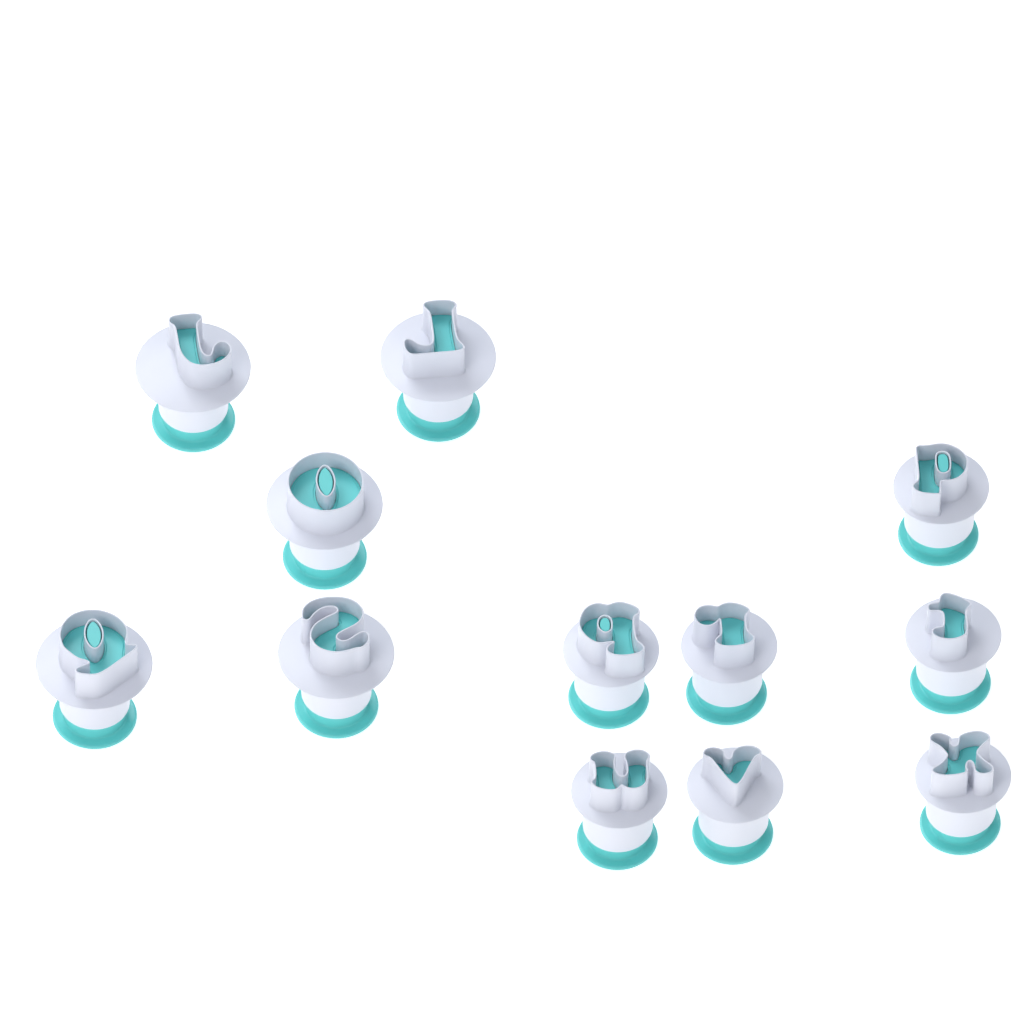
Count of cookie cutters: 12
